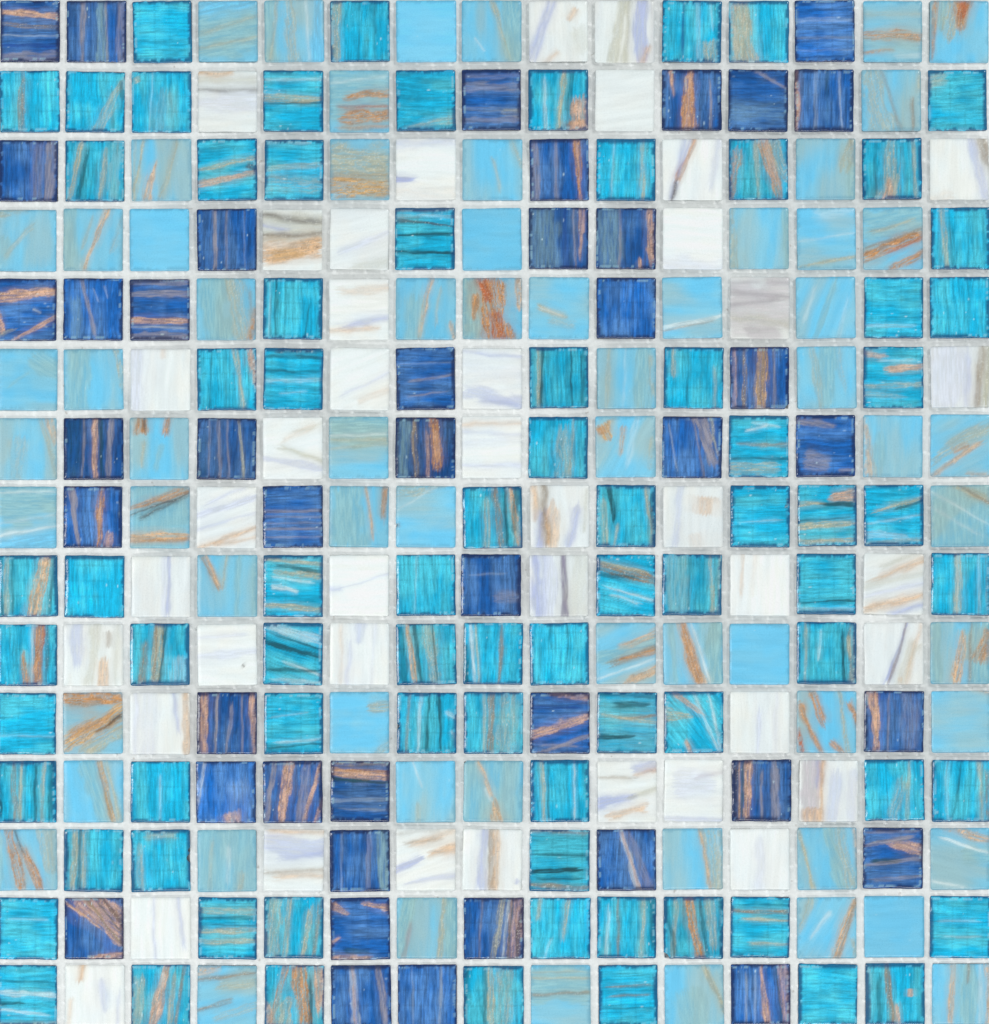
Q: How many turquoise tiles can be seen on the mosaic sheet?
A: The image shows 78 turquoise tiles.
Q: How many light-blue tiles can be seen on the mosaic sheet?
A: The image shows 64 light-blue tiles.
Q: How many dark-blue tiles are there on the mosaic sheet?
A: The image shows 42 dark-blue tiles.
